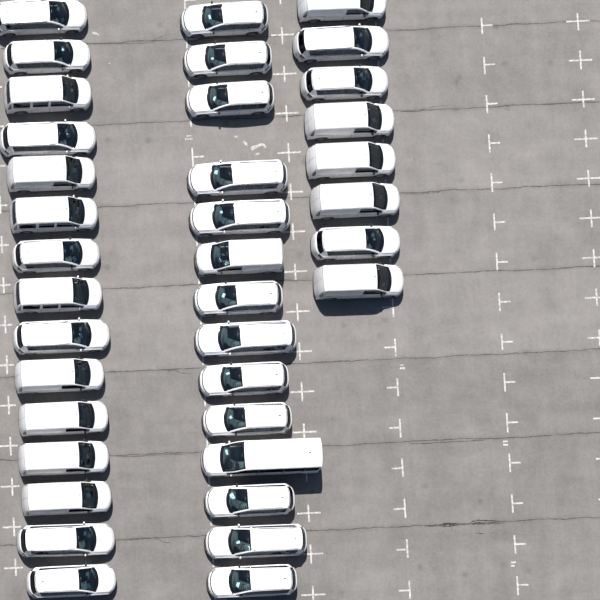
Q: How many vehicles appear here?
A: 37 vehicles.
